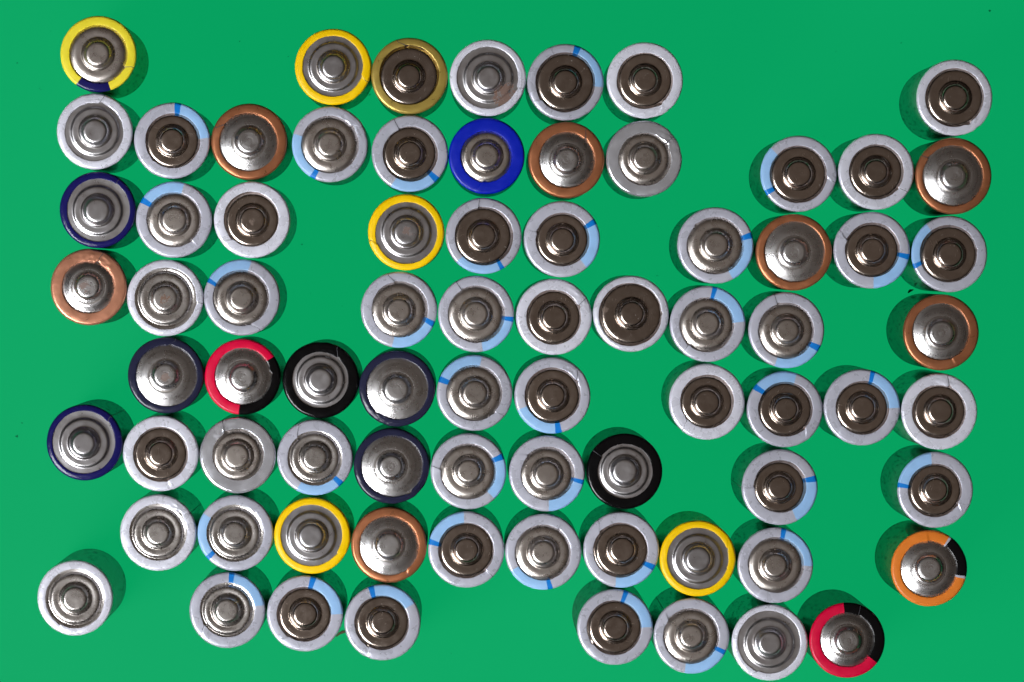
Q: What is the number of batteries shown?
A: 76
